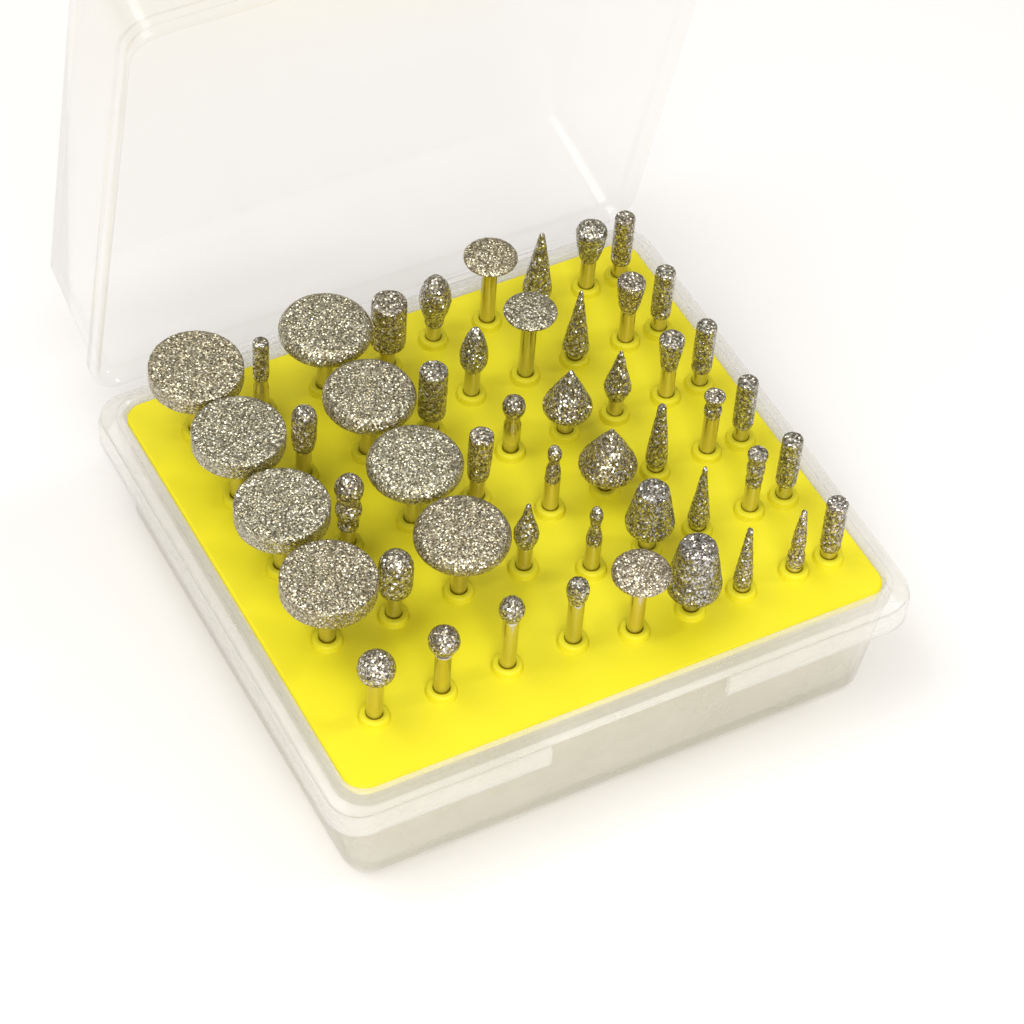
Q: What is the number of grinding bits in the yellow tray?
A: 50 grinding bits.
